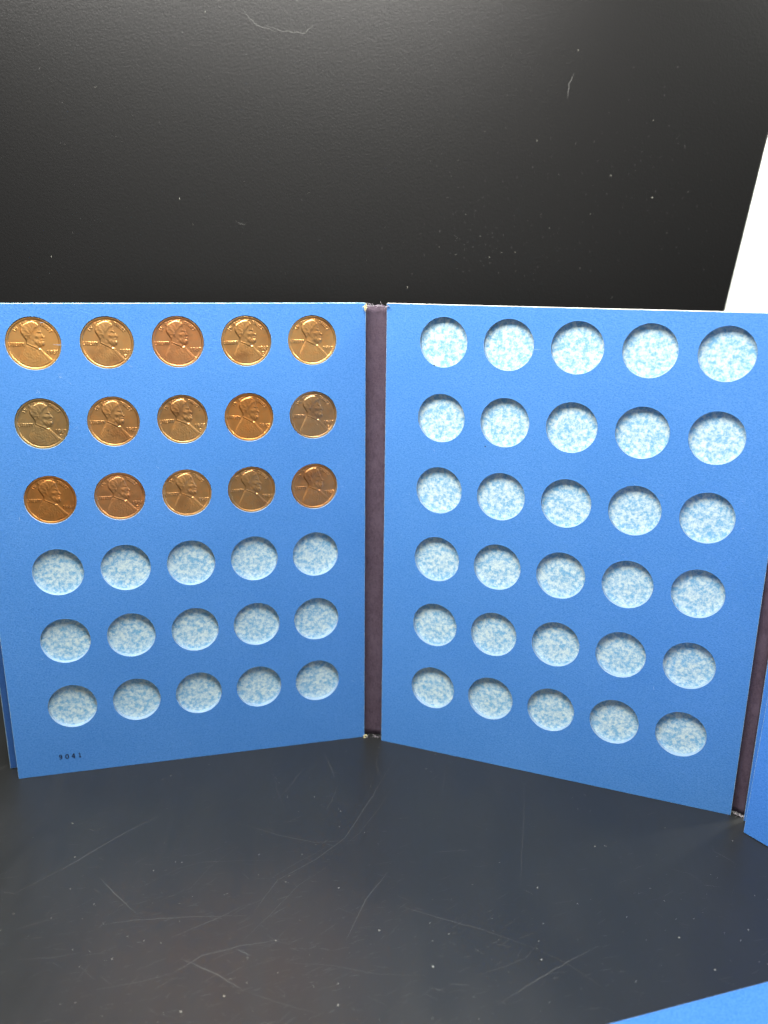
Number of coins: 15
